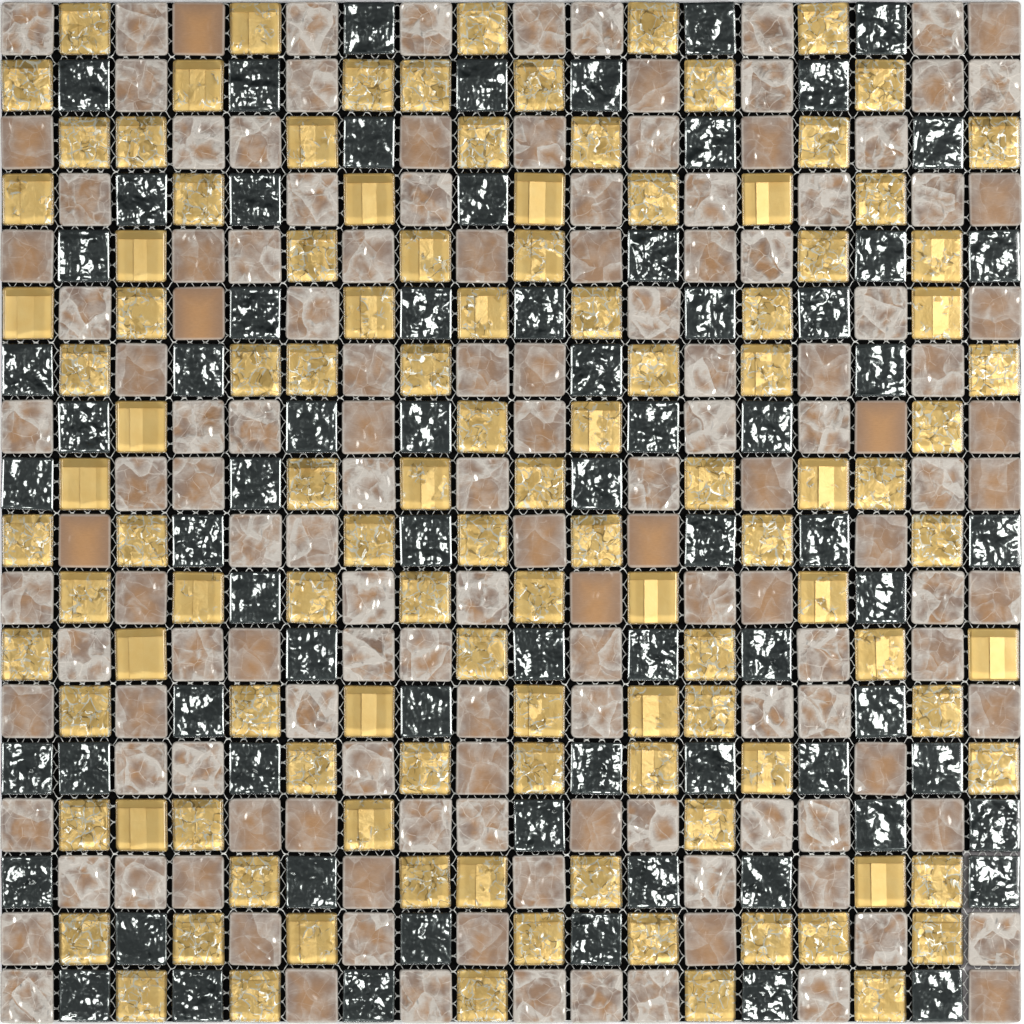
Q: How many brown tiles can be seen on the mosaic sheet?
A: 138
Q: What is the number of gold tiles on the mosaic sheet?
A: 114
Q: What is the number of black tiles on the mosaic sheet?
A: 72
